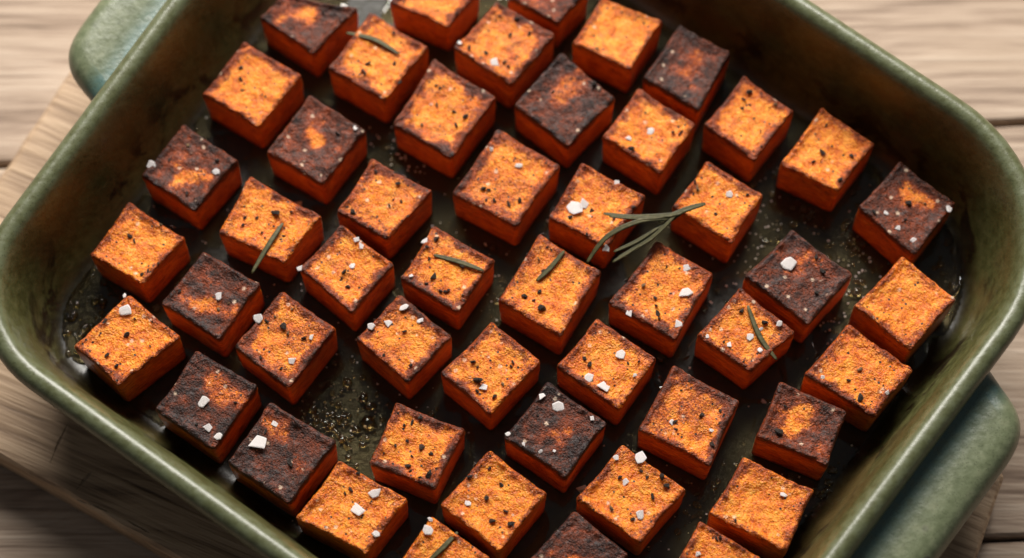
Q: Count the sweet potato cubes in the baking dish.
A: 49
